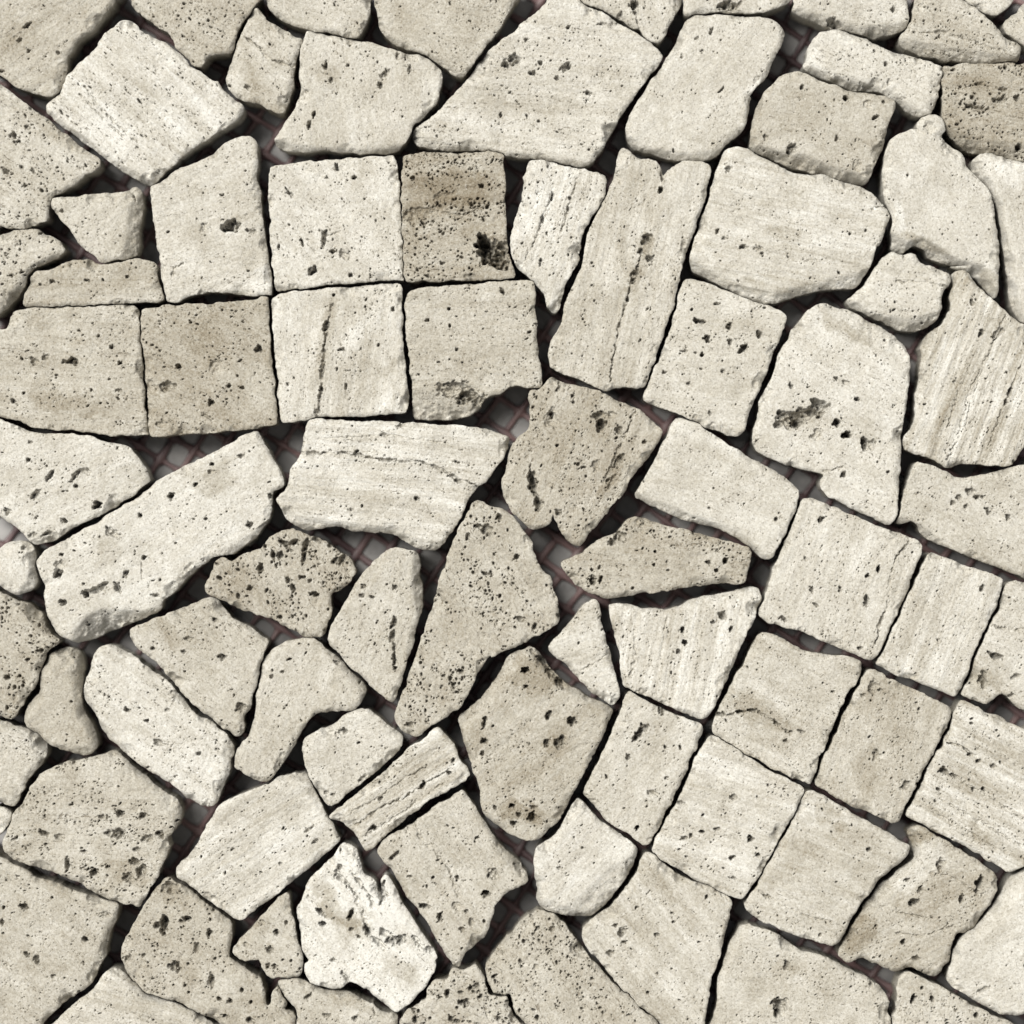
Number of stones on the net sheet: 87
